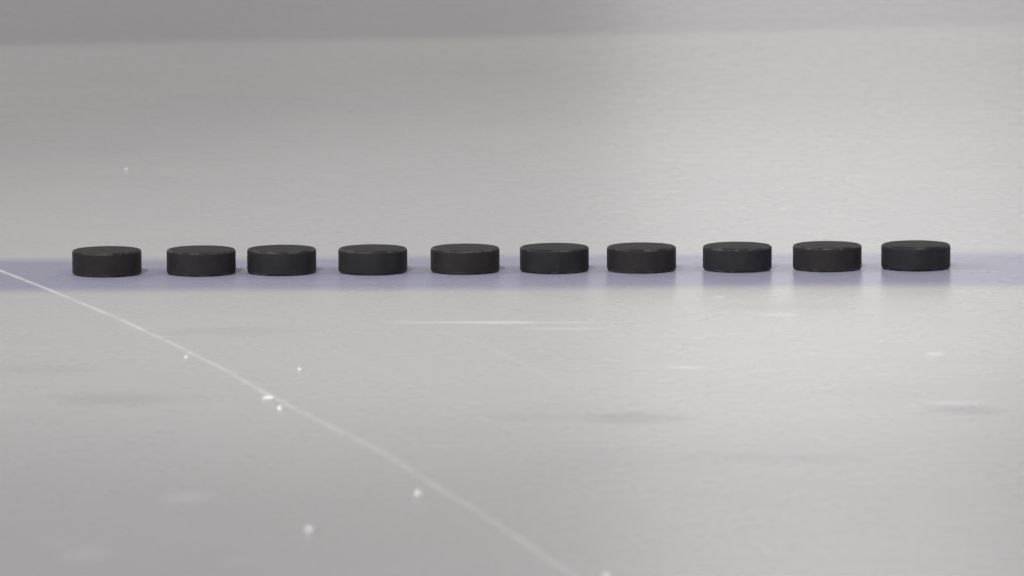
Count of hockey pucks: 10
